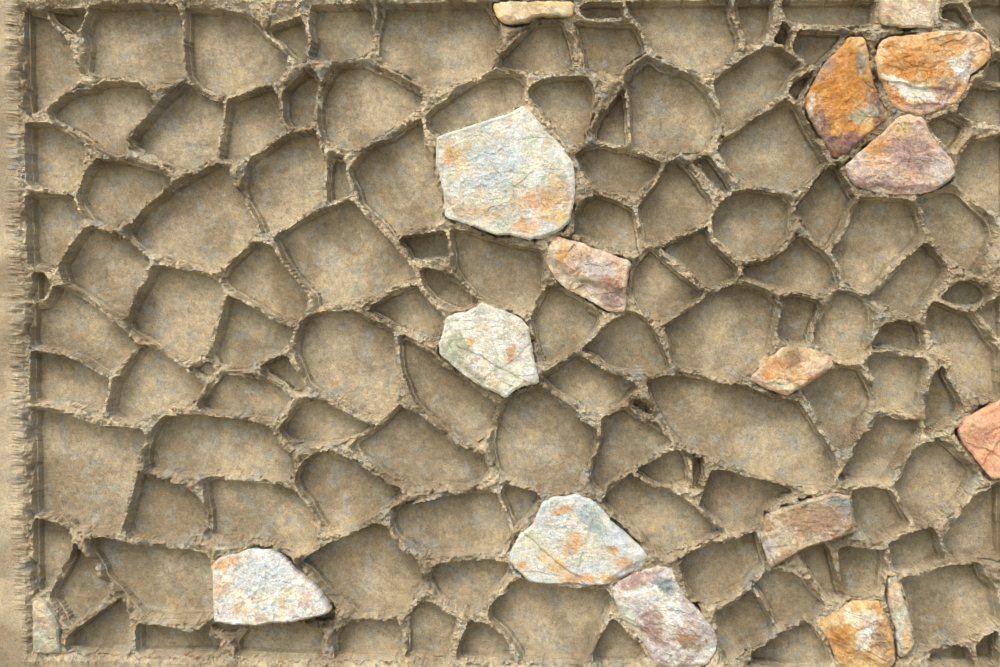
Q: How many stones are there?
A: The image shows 17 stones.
